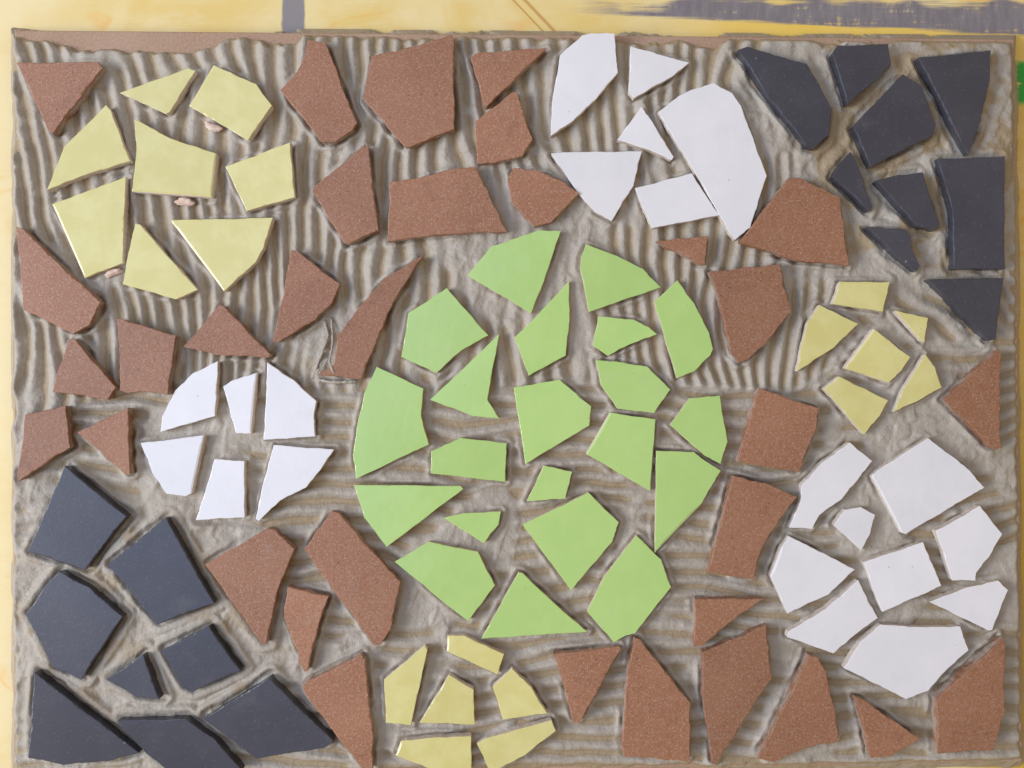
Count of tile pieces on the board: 112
